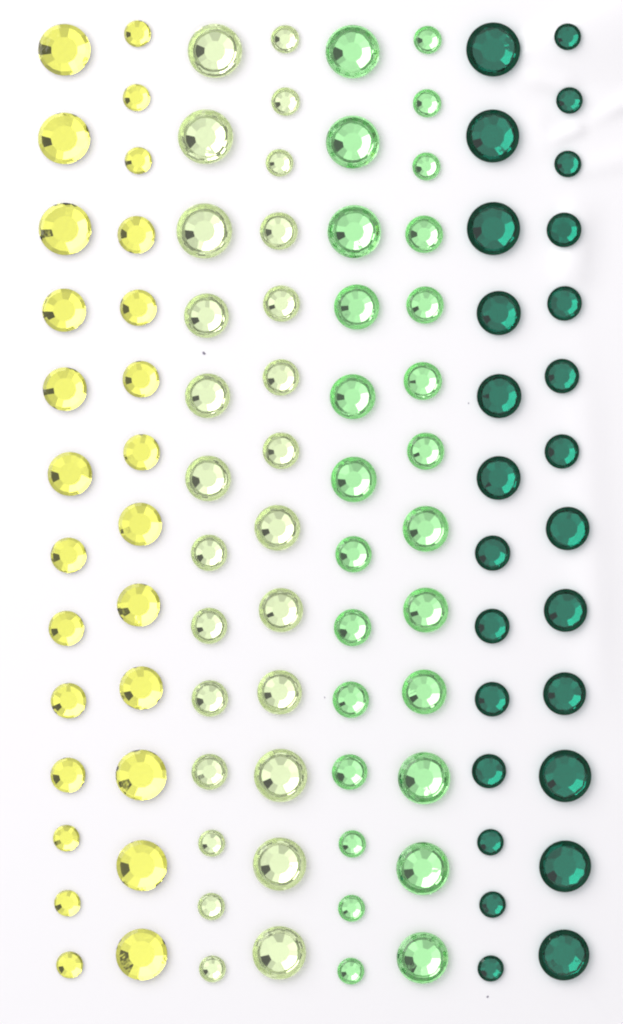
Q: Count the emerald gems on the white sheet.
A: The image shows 26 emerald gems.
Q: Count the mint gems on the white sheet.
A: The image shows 26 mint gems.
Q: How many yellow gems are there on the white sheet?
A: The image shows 26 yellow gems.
